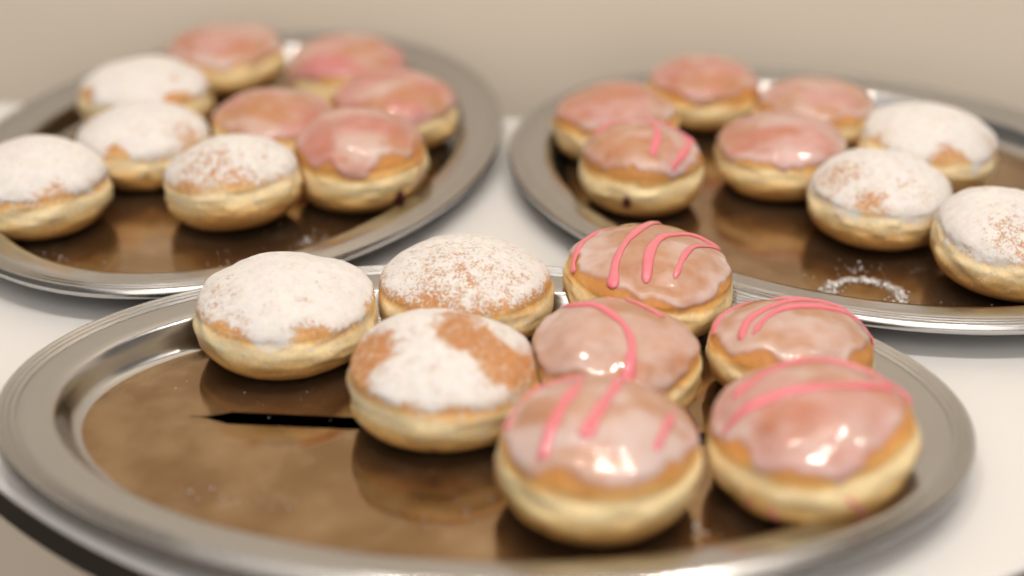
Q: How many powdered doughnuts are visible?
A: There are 10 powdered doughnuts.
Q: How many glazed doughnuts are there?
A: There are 15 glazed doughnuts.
